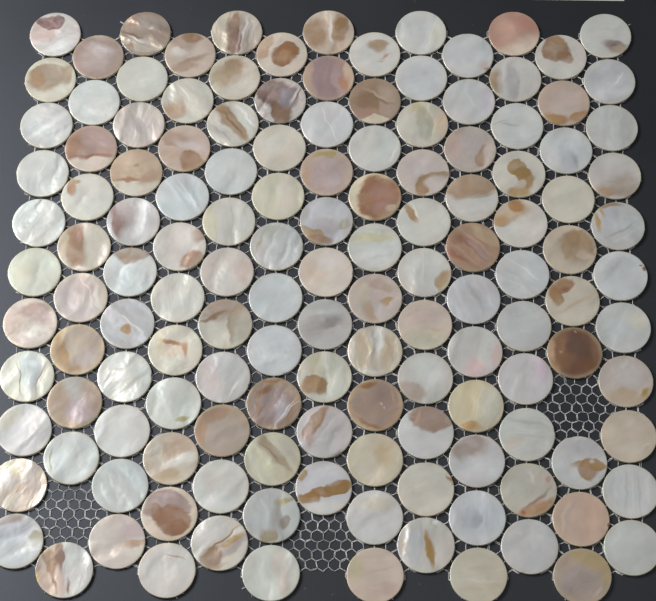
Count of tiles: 140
